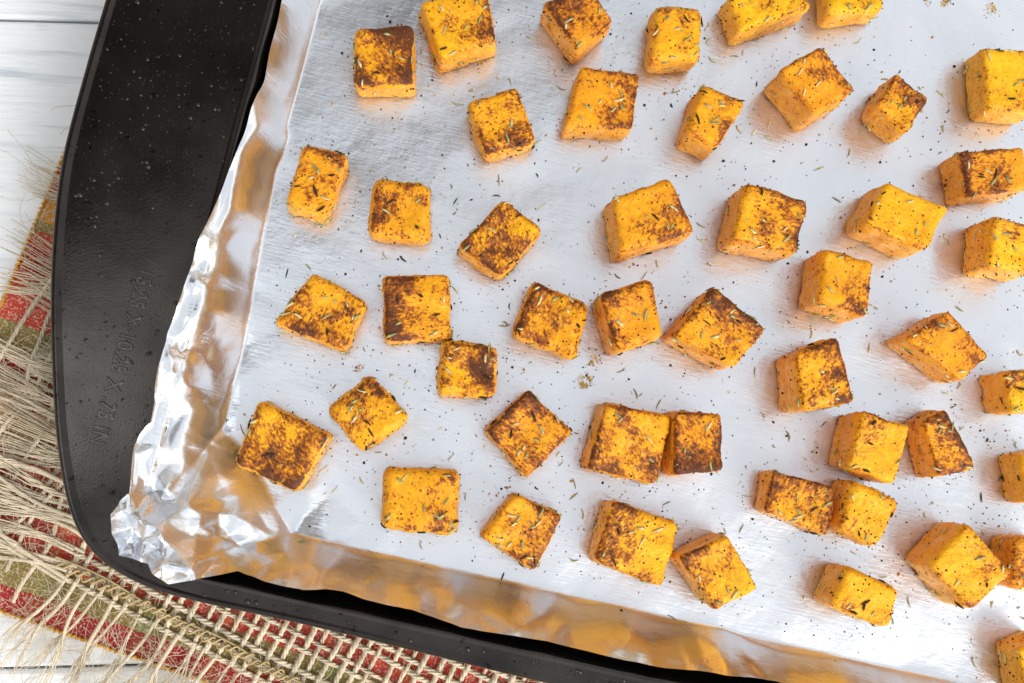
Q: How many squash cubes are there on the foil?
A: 48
